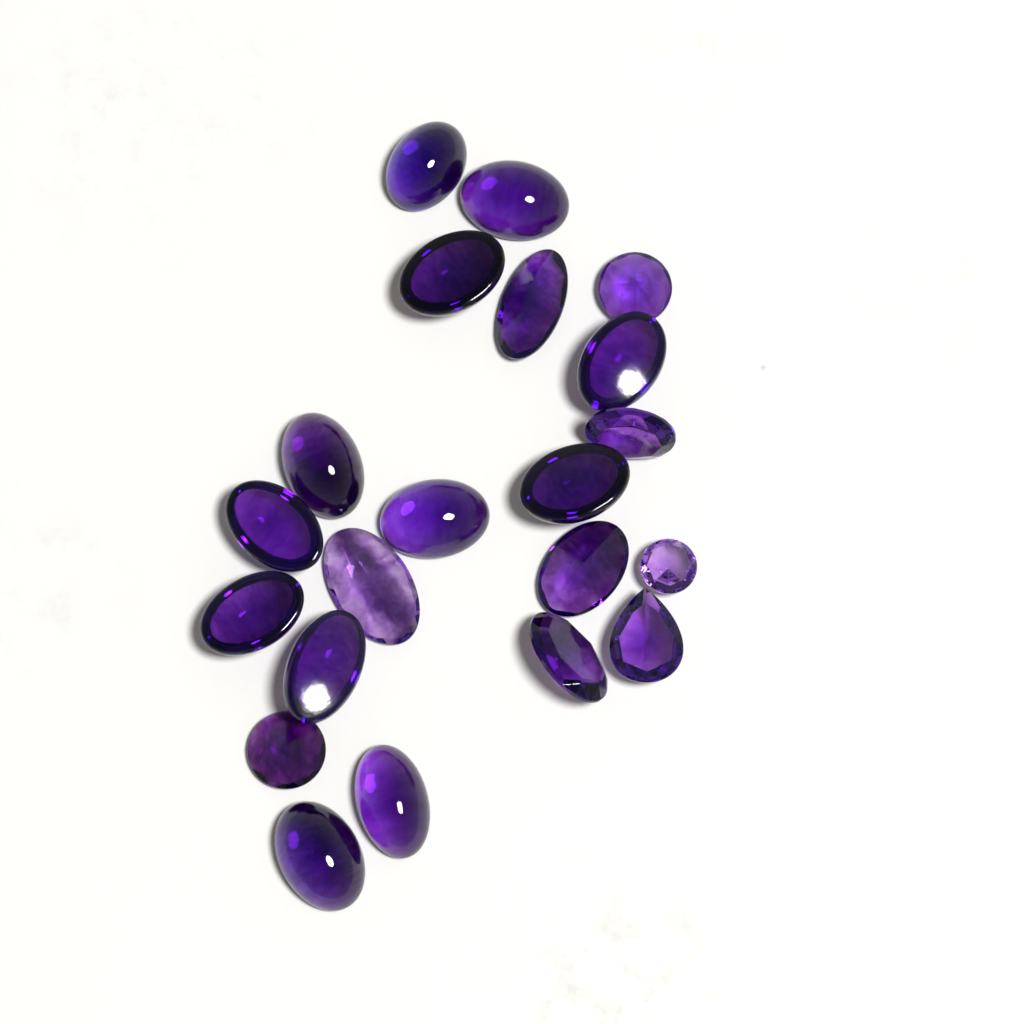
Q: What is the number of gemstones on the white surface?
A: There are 21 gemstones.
